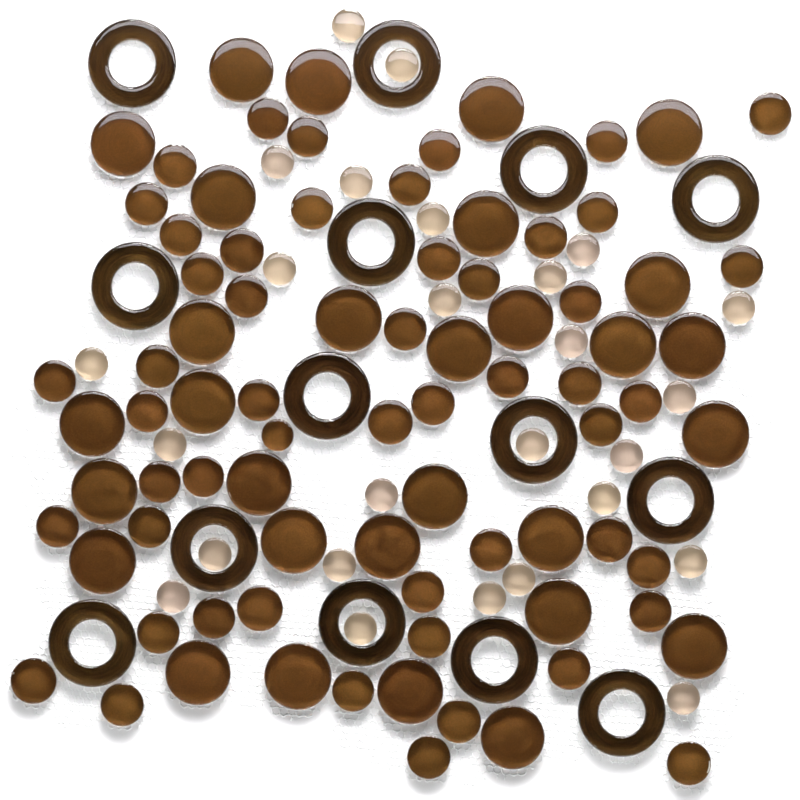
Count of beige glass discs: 26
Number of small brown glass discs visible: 51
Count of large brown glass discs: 30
